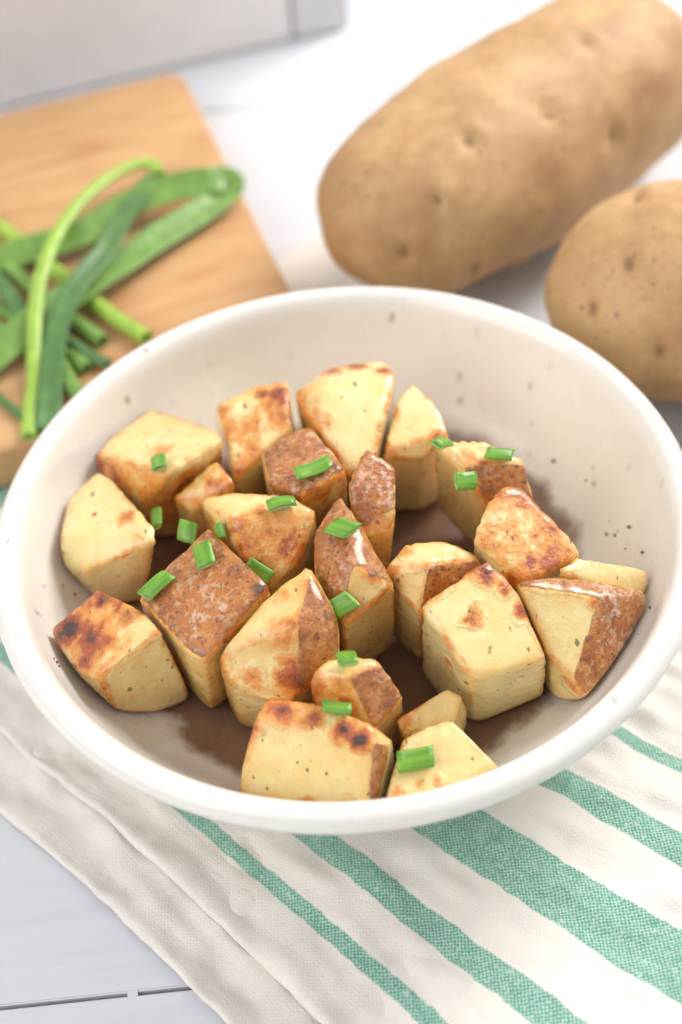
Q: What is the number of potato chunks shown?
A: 23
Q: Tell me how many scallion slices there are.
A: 17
